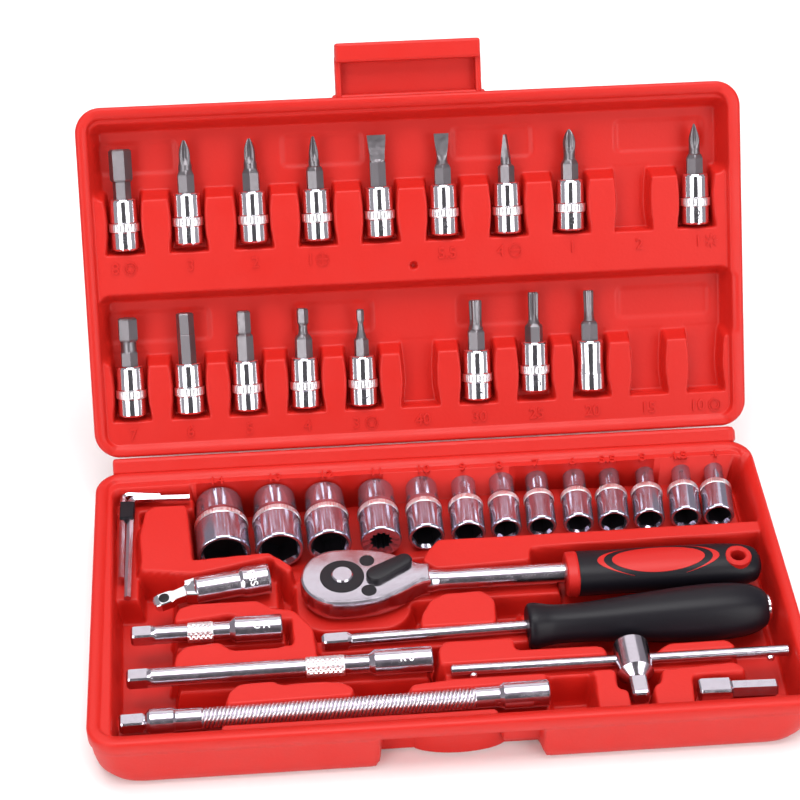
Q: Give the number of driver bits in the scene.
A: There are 17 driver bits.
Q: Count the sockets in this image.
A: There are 13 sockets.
